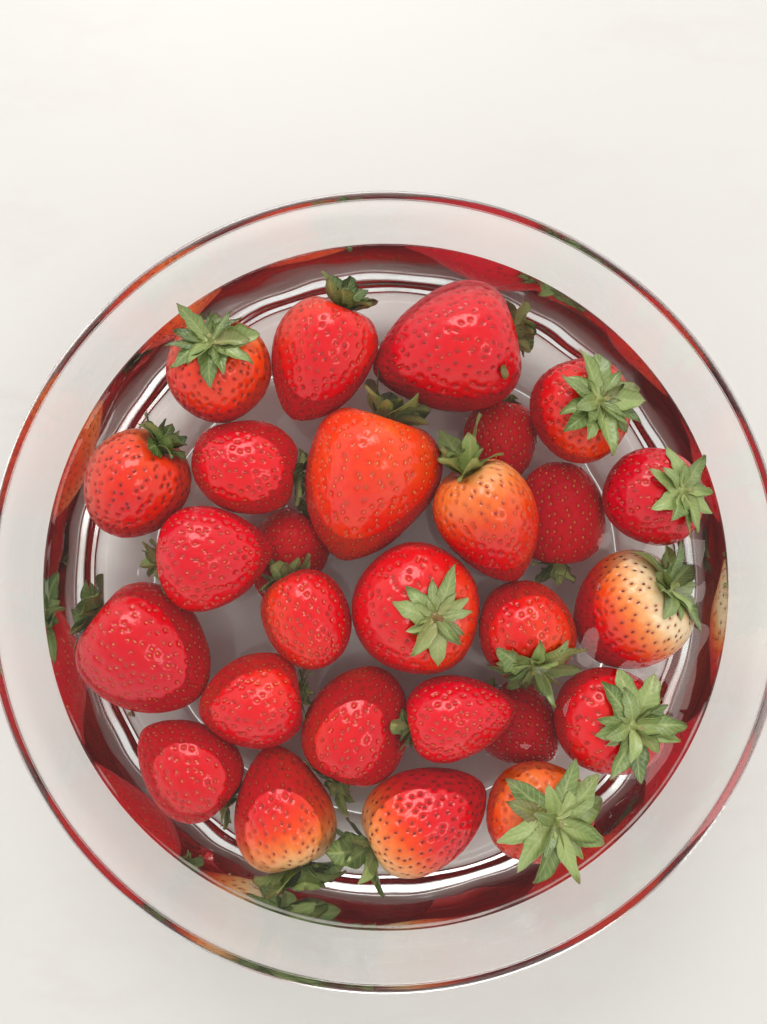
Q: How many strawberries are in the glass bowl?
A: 27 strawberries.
